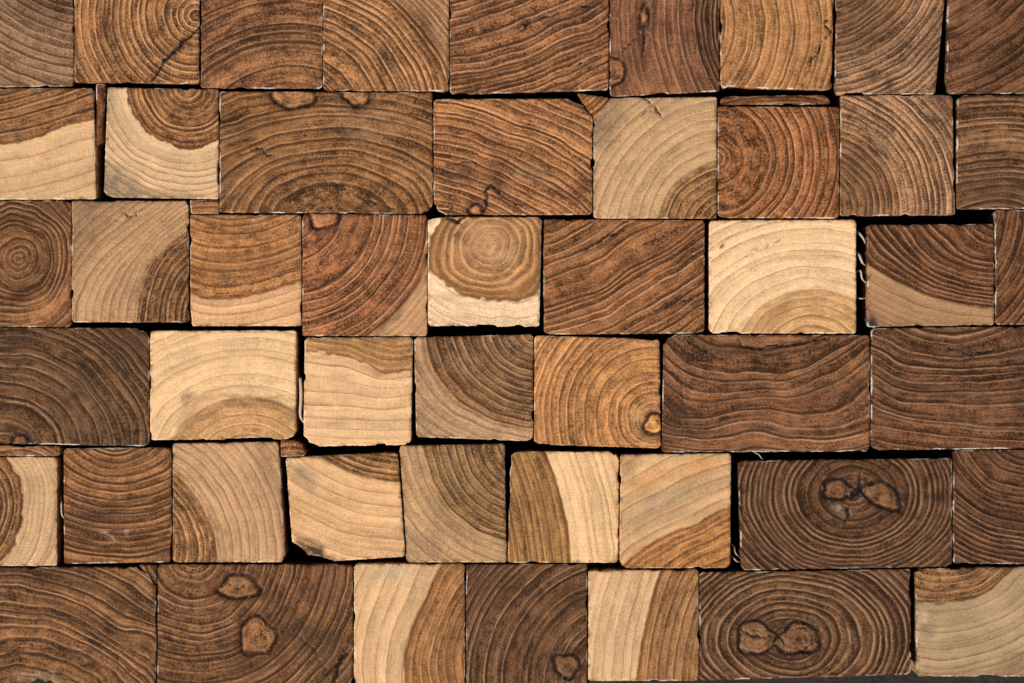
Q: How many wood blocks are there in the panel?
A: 49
